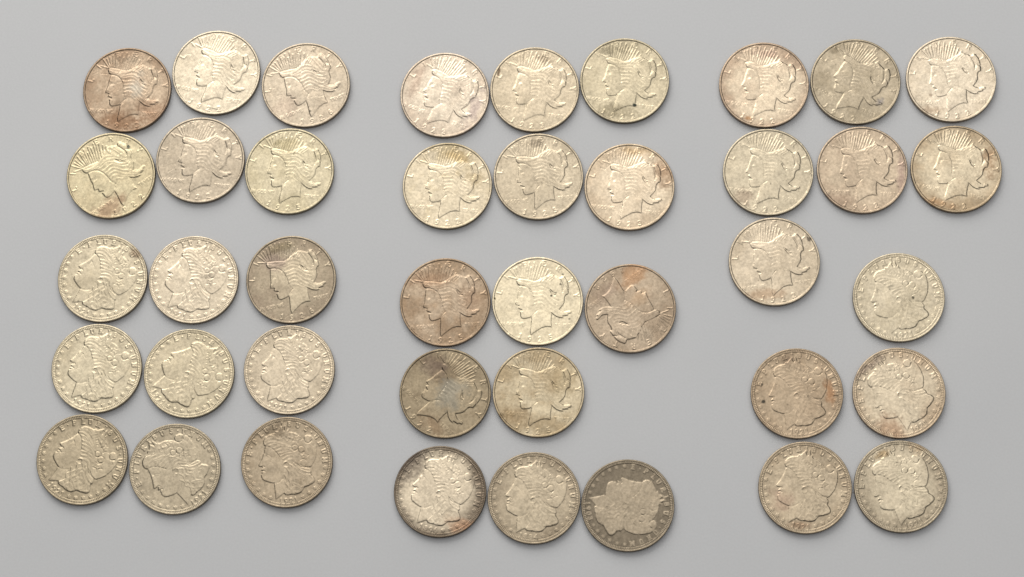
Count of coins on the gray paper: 41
